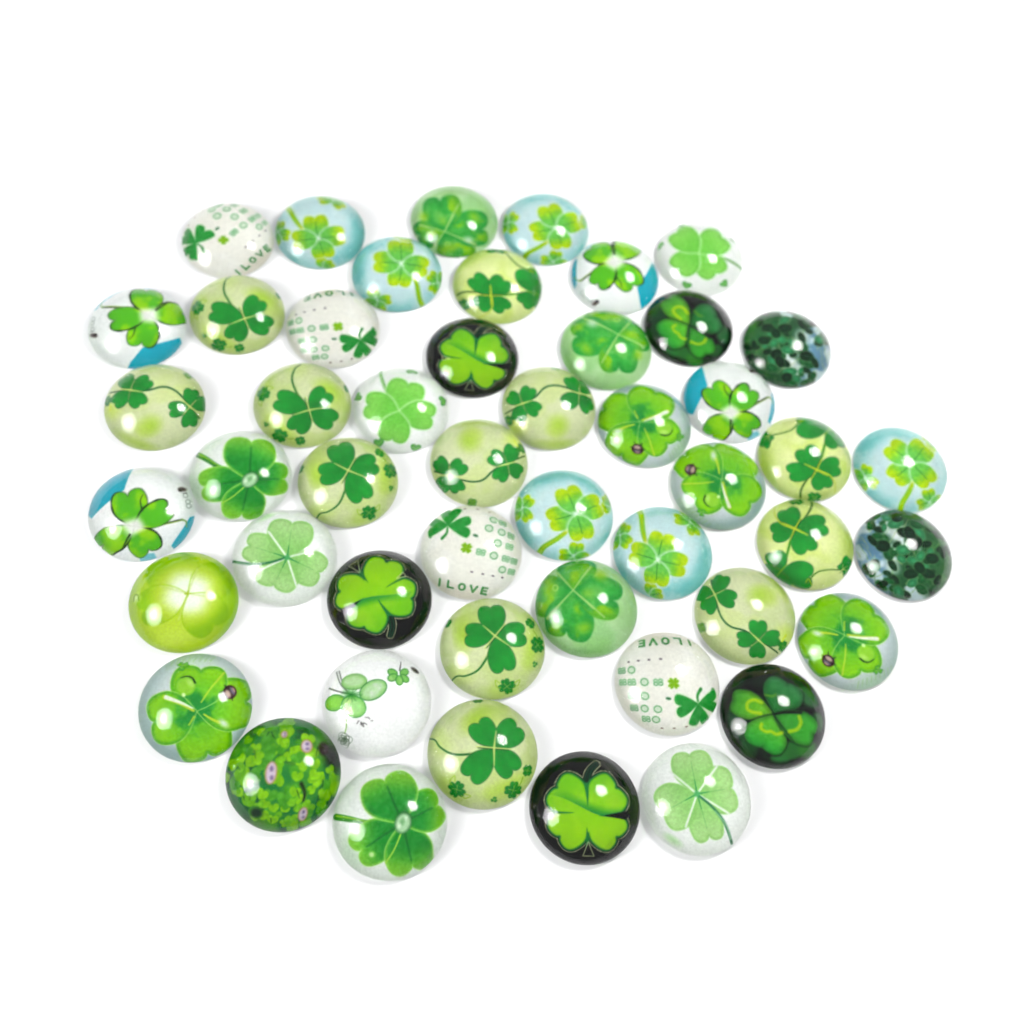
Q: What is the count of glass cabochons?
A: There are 49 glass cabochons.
